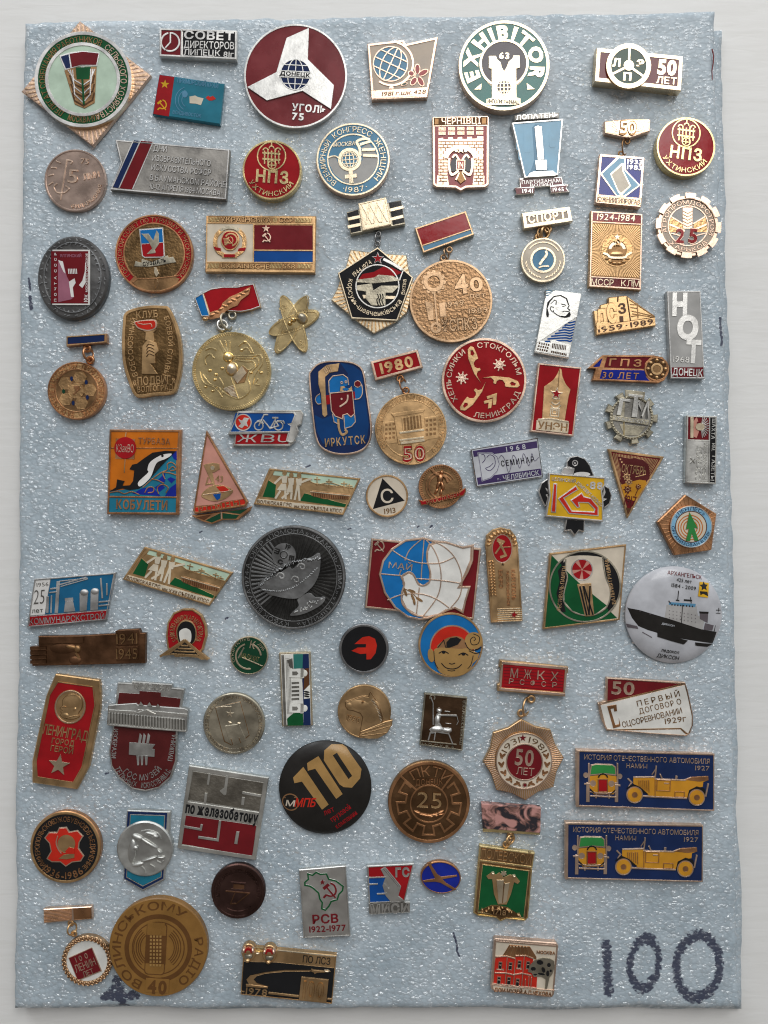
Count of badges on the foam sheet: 83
